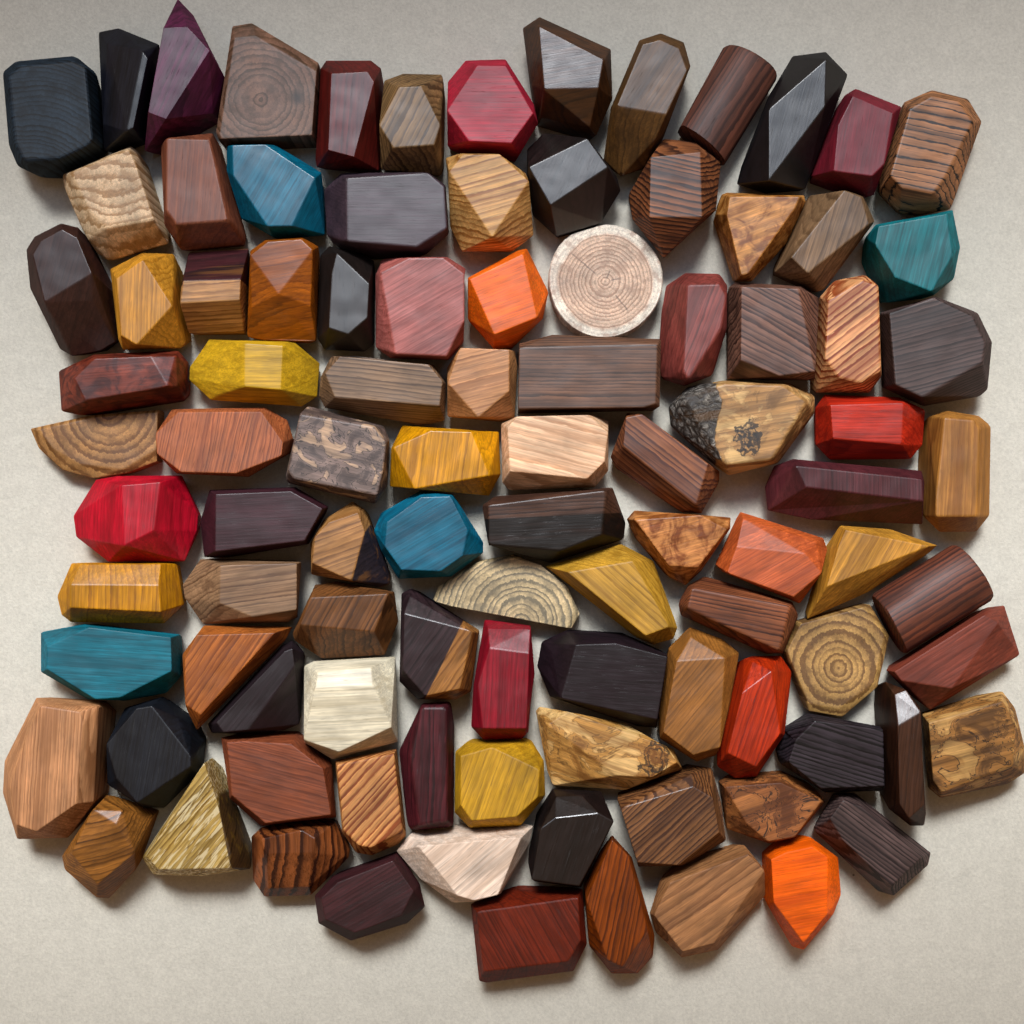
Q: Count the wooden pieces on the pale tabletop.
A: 99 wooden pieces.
